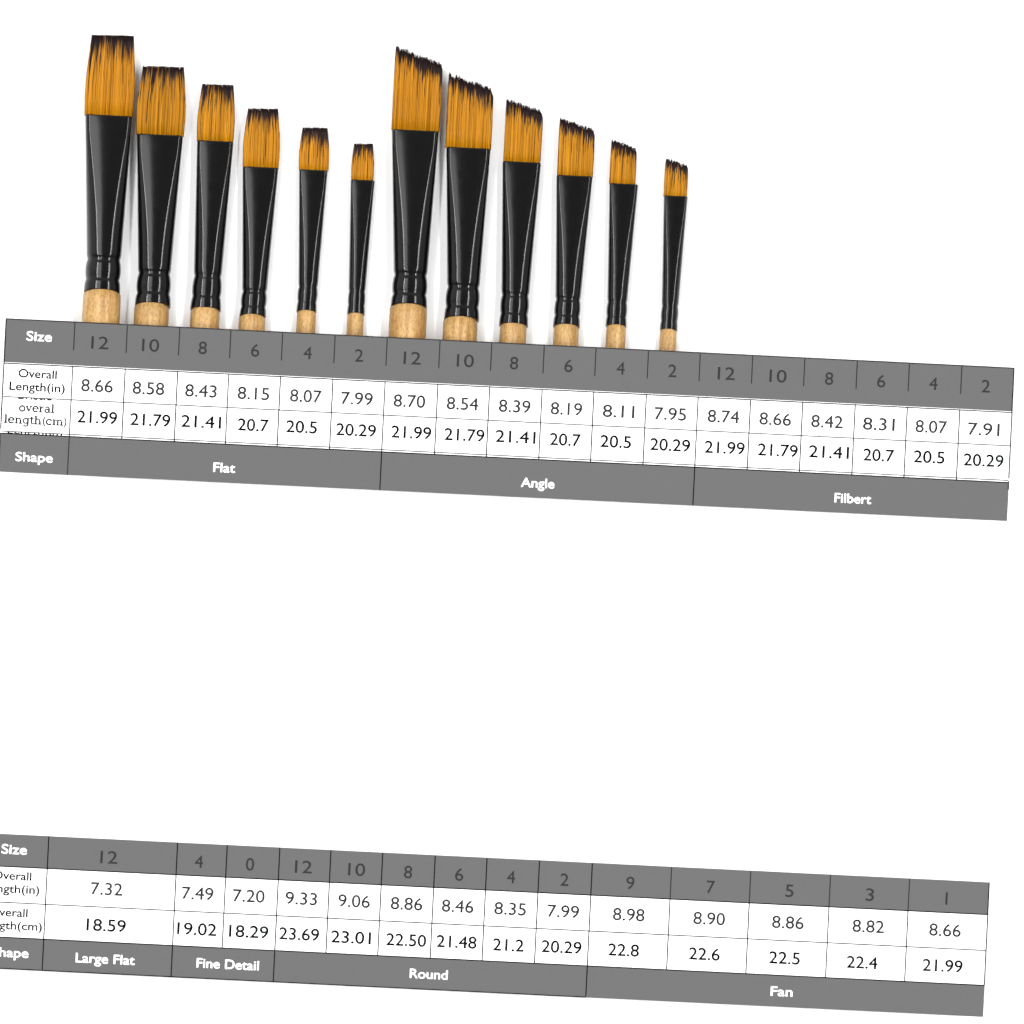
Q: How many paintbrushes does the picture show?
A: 12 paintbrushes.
